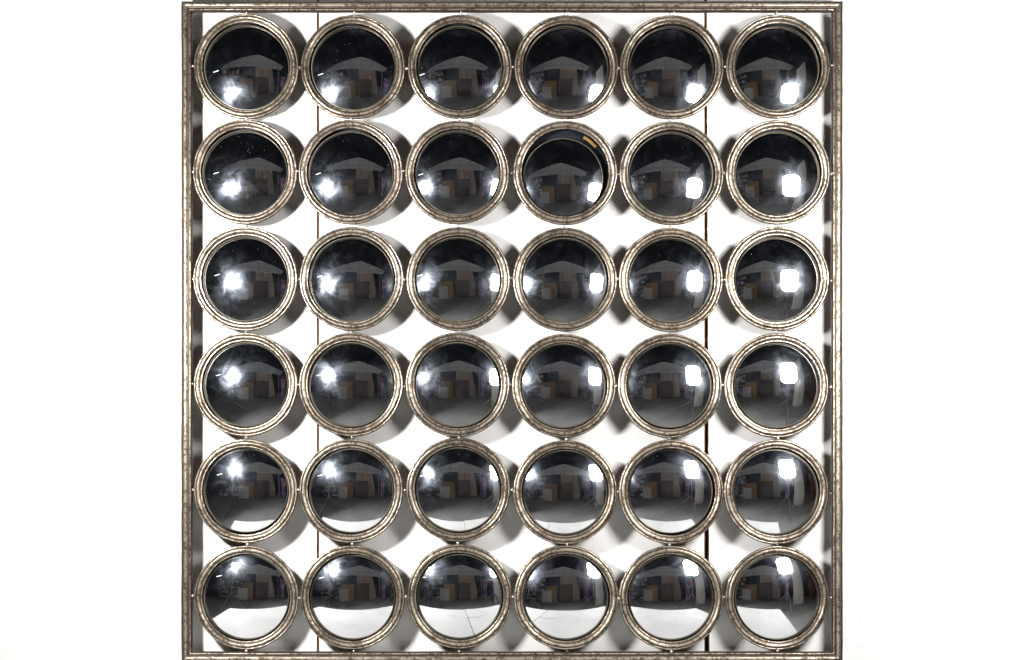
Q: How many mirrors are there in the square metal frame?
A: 36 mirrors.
